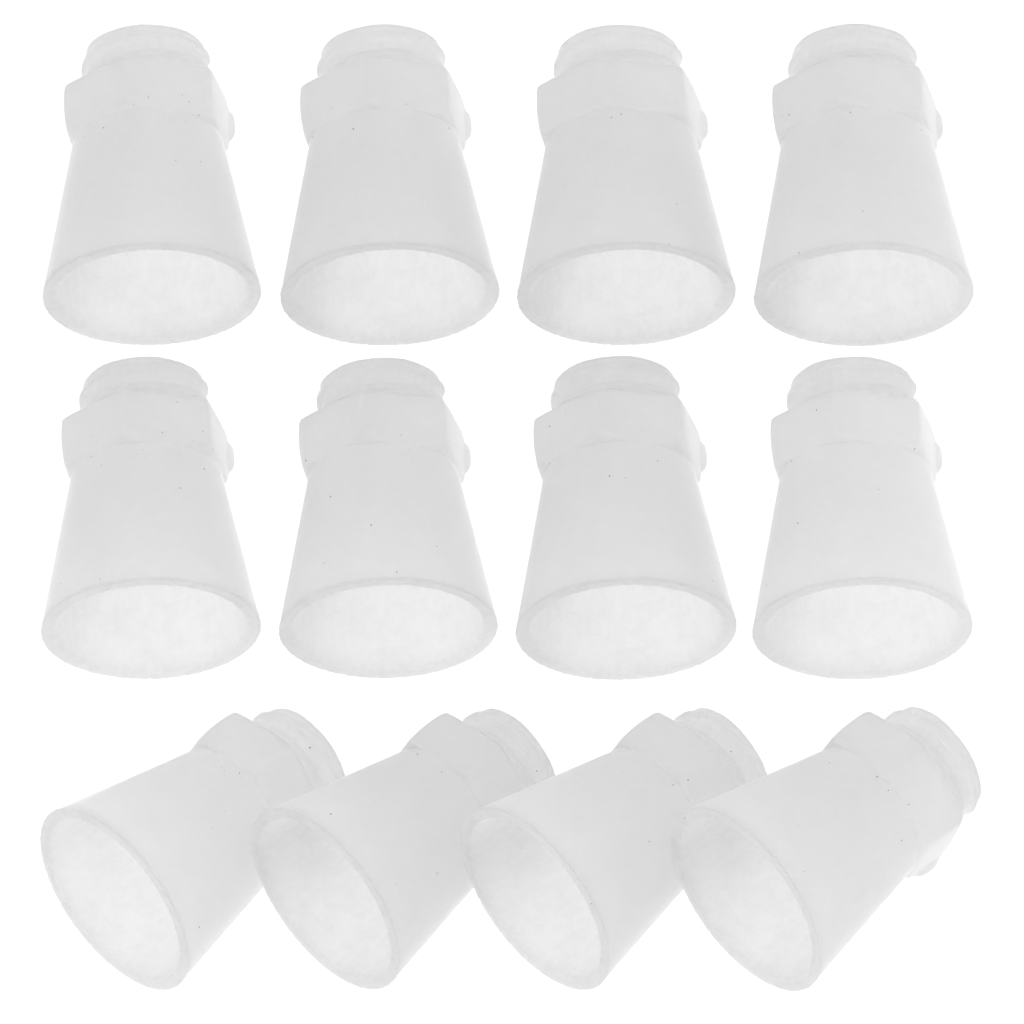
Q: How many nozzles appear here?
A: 12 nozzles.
